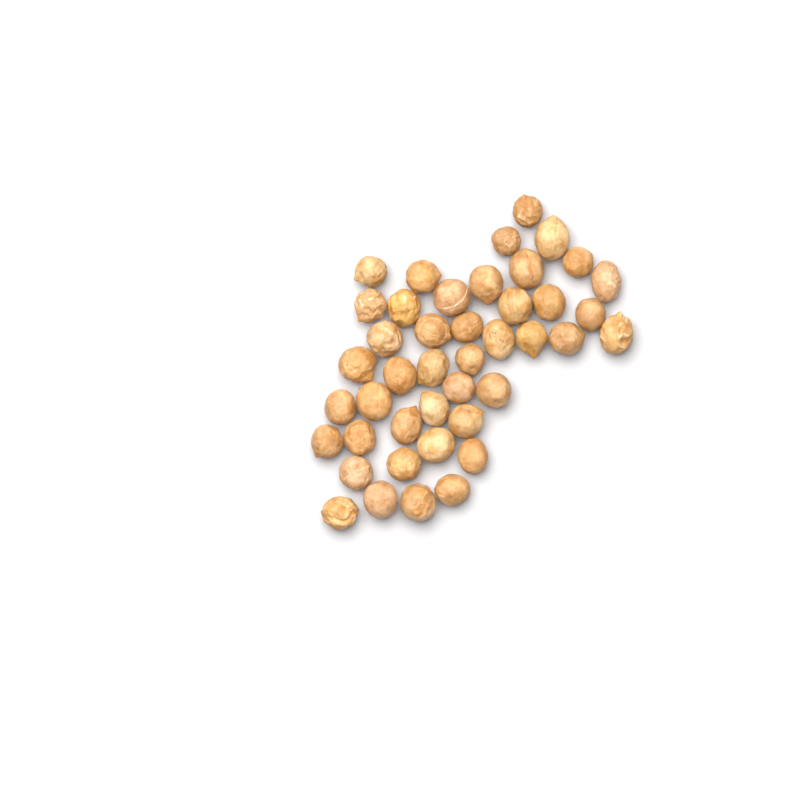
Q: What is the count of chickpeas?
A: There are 43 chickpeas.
